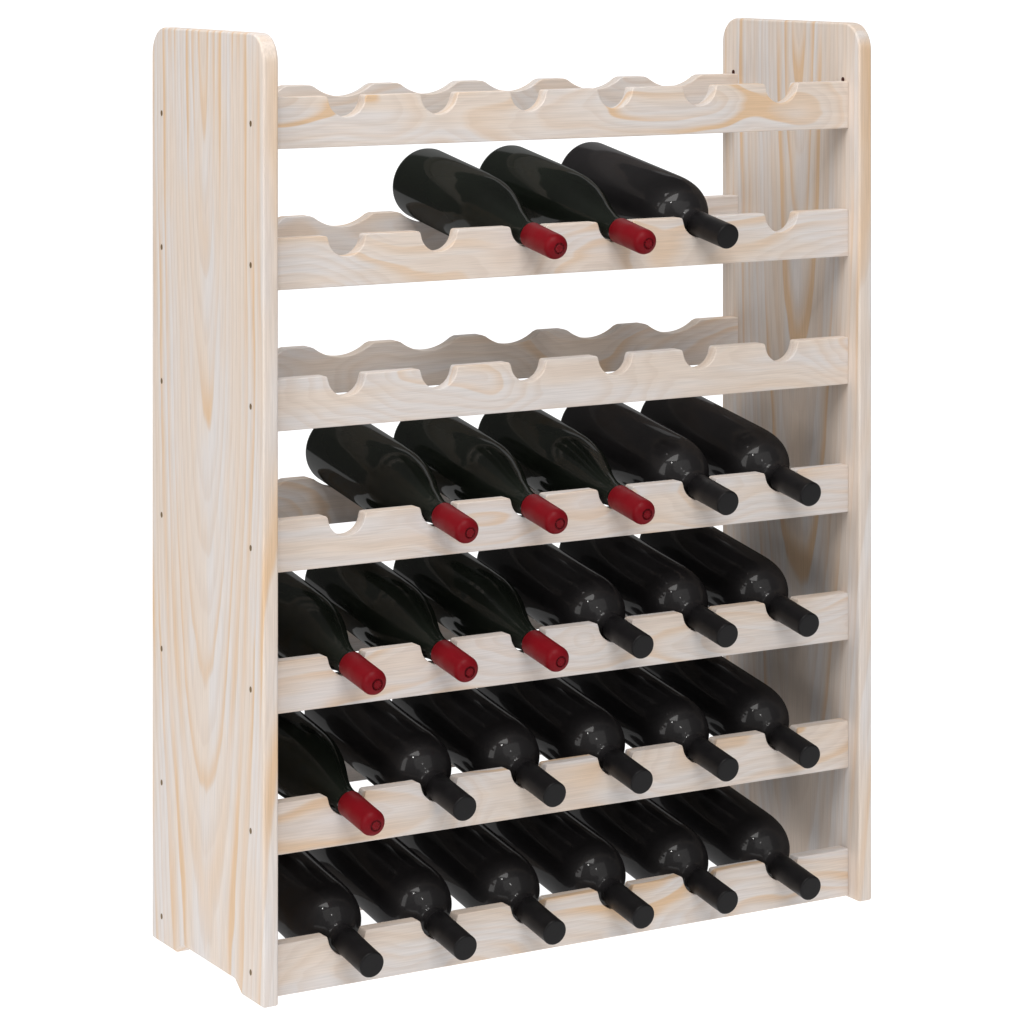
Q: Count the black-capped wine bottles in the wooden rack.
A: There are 17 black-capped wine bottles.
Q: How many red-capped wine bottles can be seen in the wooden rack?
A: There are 9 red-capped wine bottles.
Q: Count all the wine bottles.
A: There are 26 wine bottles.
